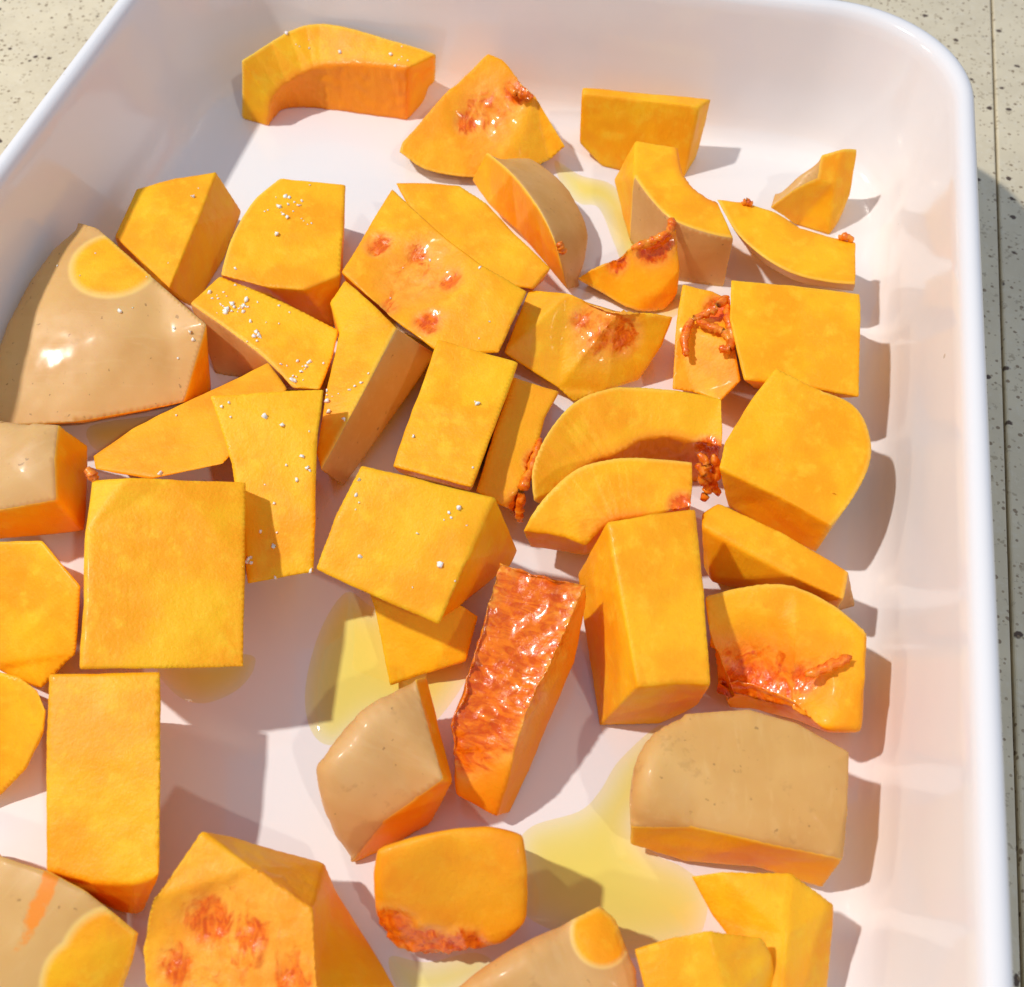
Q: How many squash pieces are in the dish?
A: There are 44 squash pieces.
